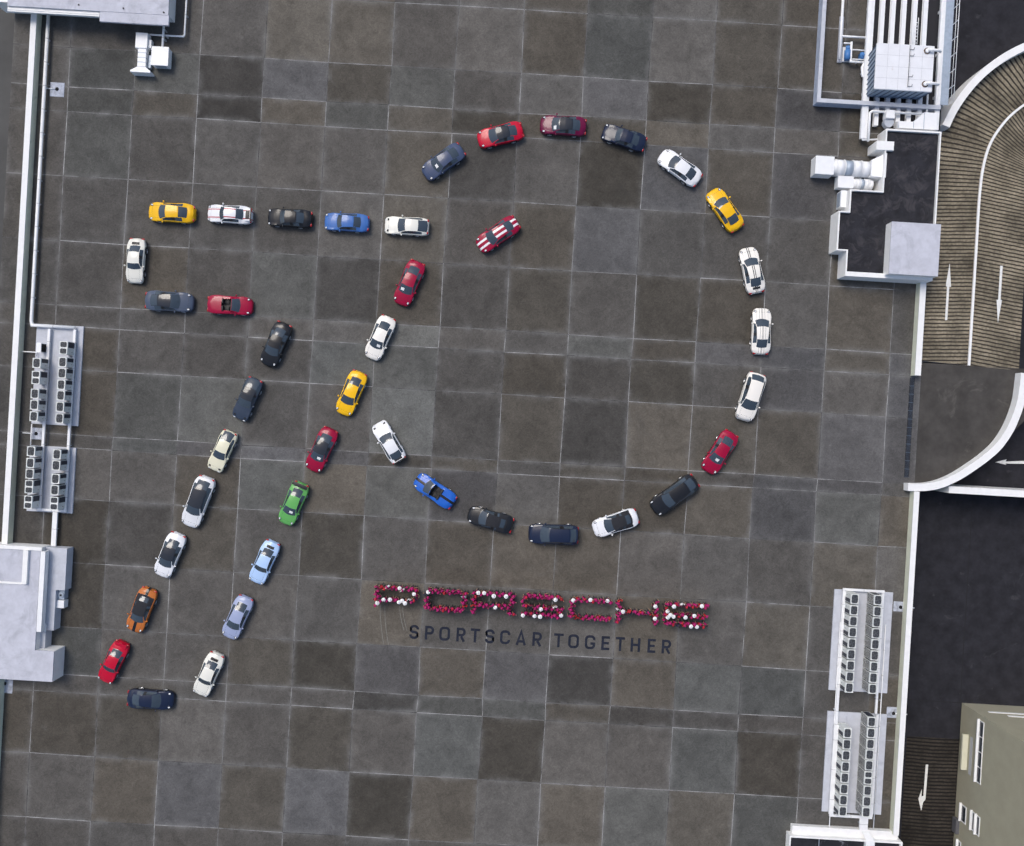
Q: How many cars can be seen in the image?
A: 41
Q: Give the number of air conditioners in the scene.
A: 57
